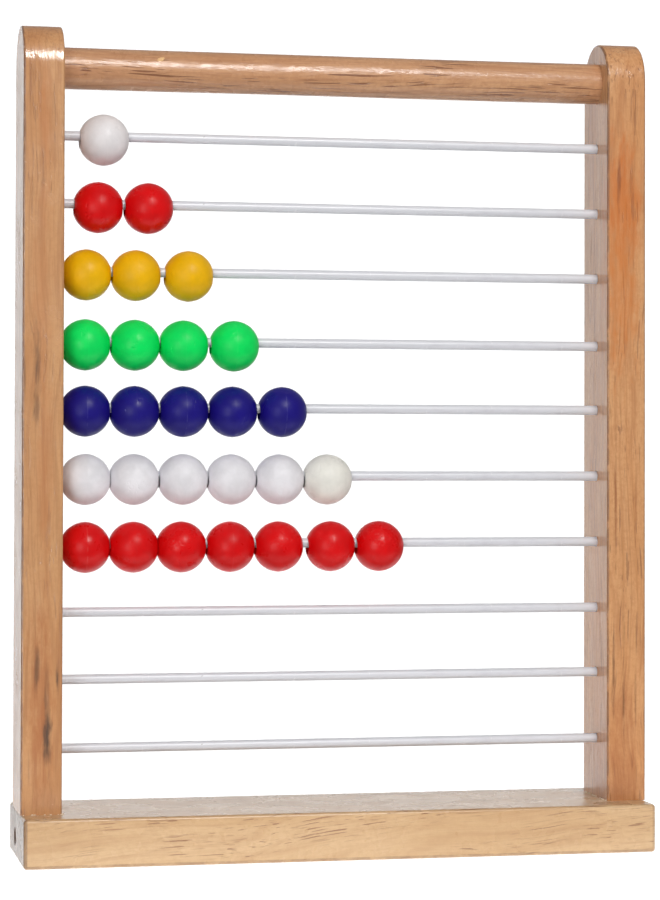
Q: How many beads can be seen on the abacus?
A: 28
